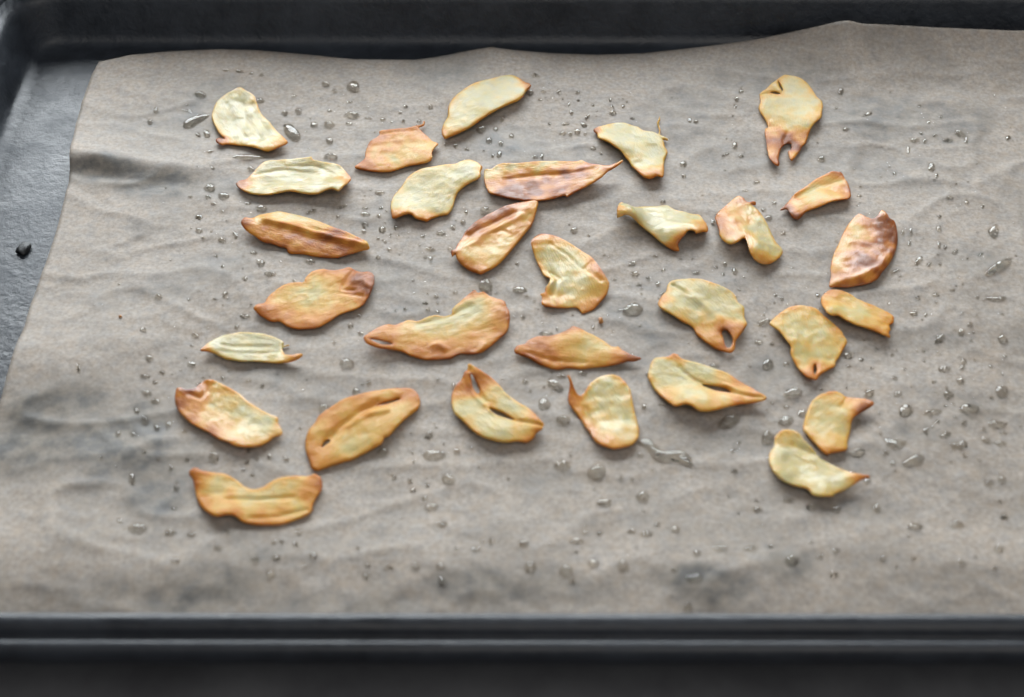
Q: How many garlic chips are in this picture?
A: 30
